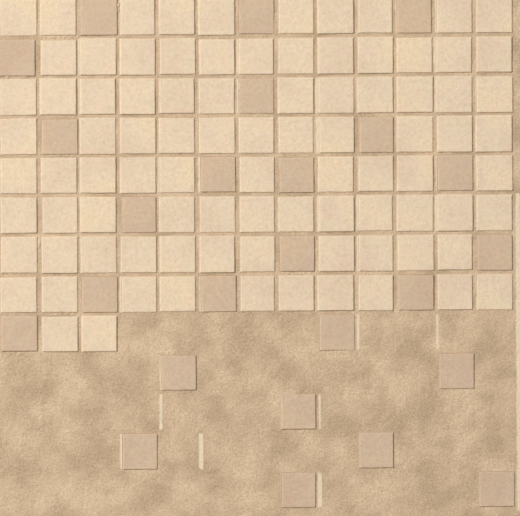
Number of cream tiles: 90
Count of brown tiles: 25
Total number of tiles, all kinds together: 115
